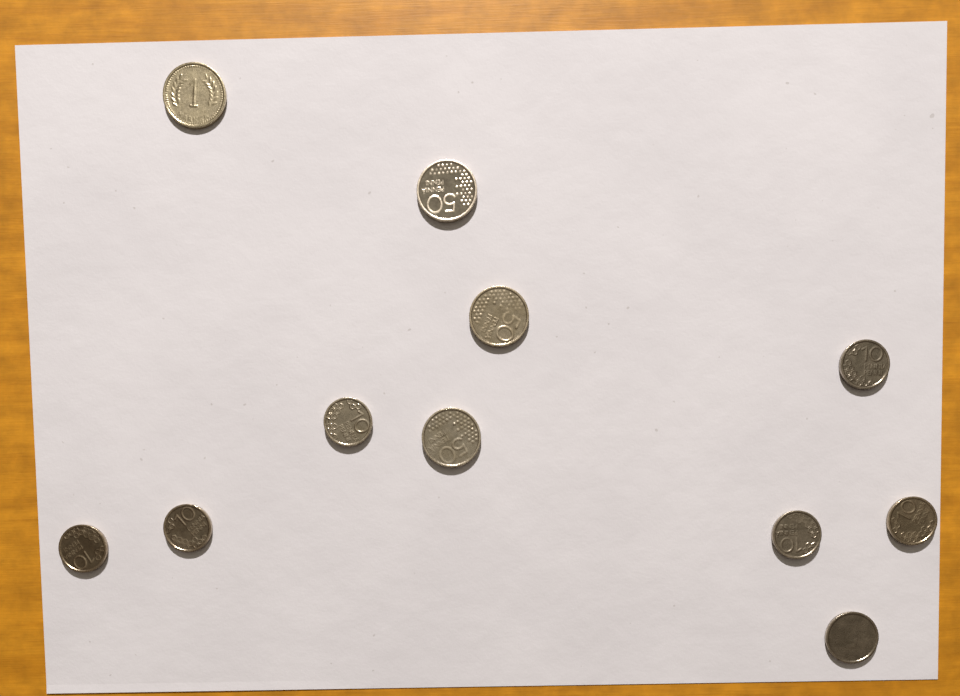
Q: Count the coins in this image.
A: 11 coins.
